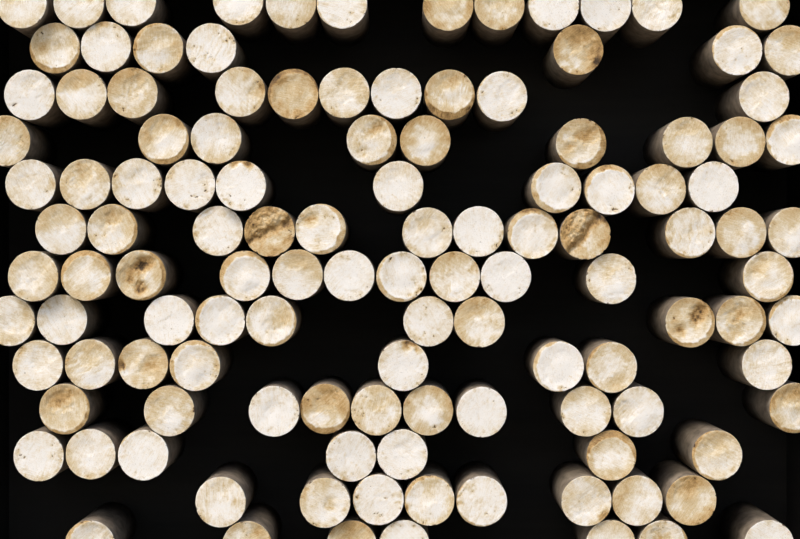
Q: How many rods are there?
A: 121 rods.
